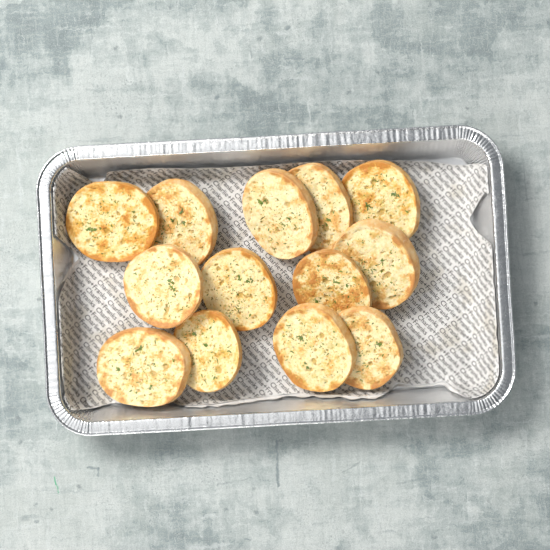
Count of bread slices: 13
